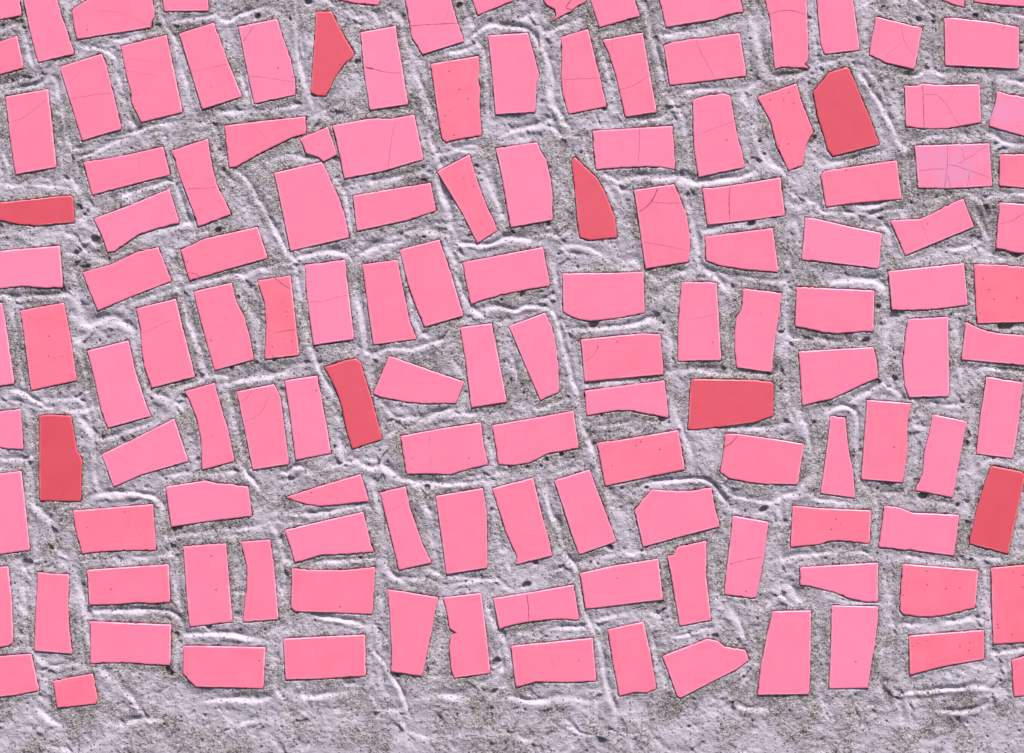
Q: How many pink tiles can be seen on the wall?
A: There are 131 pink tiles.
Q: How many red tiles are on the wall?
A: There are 8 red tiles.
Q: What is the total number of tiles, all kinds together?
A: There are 139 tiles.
